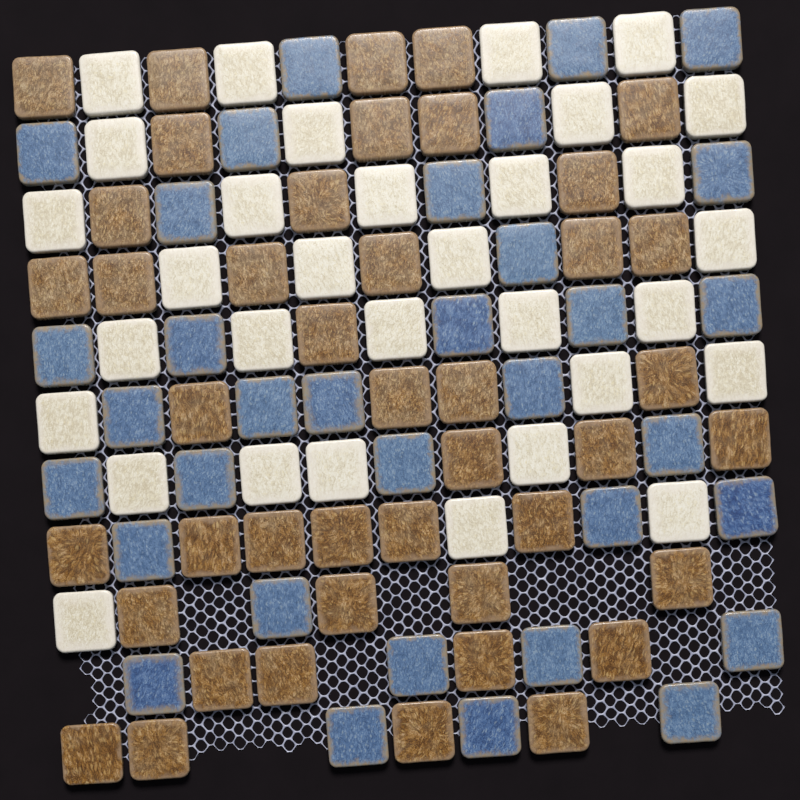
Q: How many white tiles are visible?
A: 32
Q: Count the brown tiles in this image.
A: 43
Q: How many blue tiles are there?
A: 34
